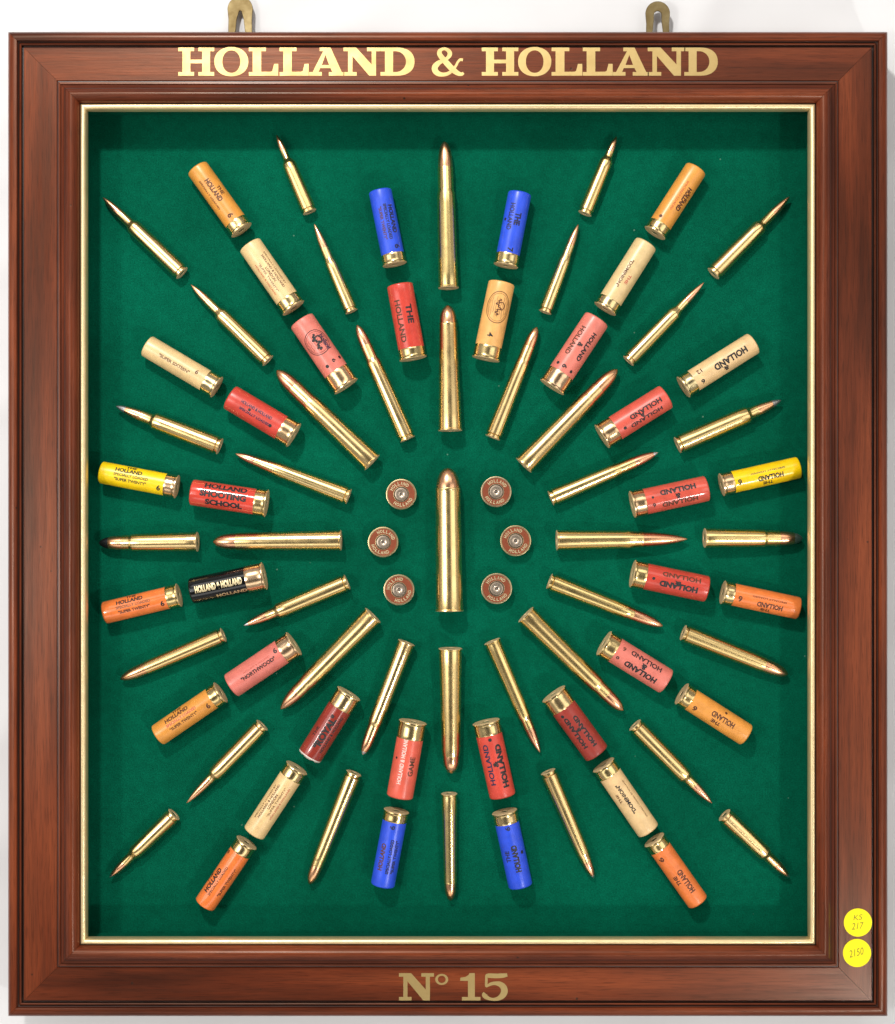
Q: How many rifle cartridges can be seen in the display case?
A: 39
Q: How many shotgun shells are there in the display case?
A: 36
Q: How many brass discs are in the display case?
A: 6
